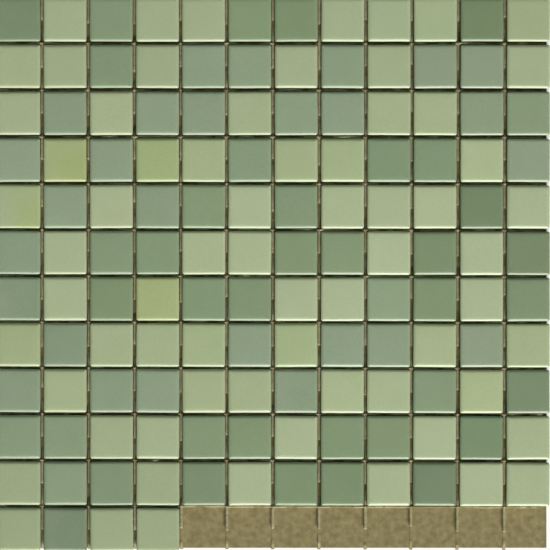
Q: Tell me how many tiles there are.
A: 136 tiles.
